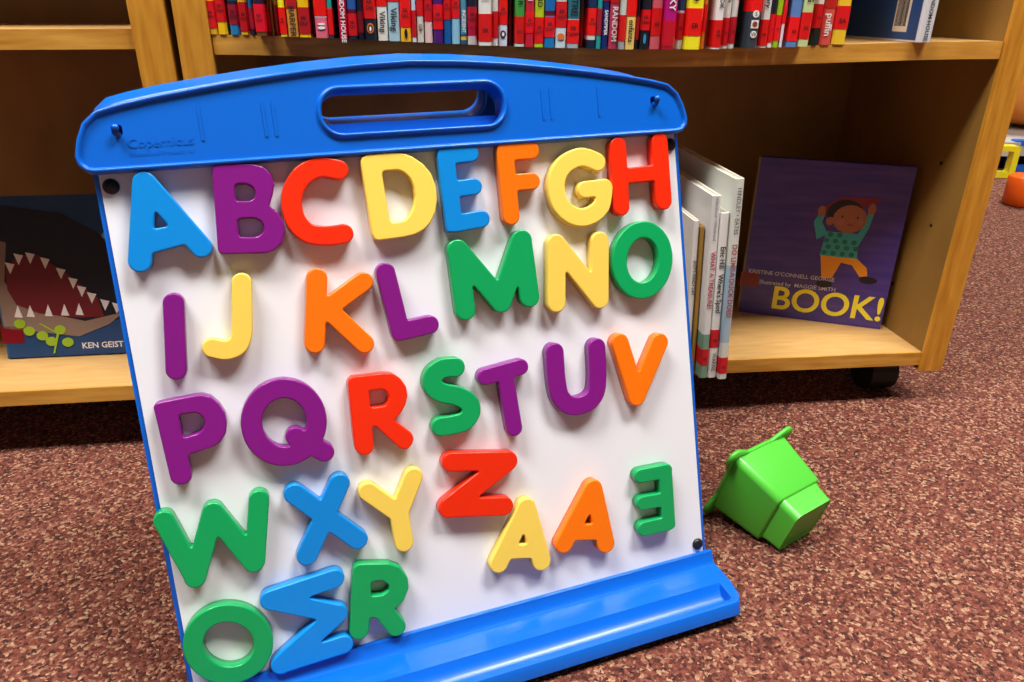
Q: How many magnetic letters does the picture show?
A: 32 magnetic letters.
